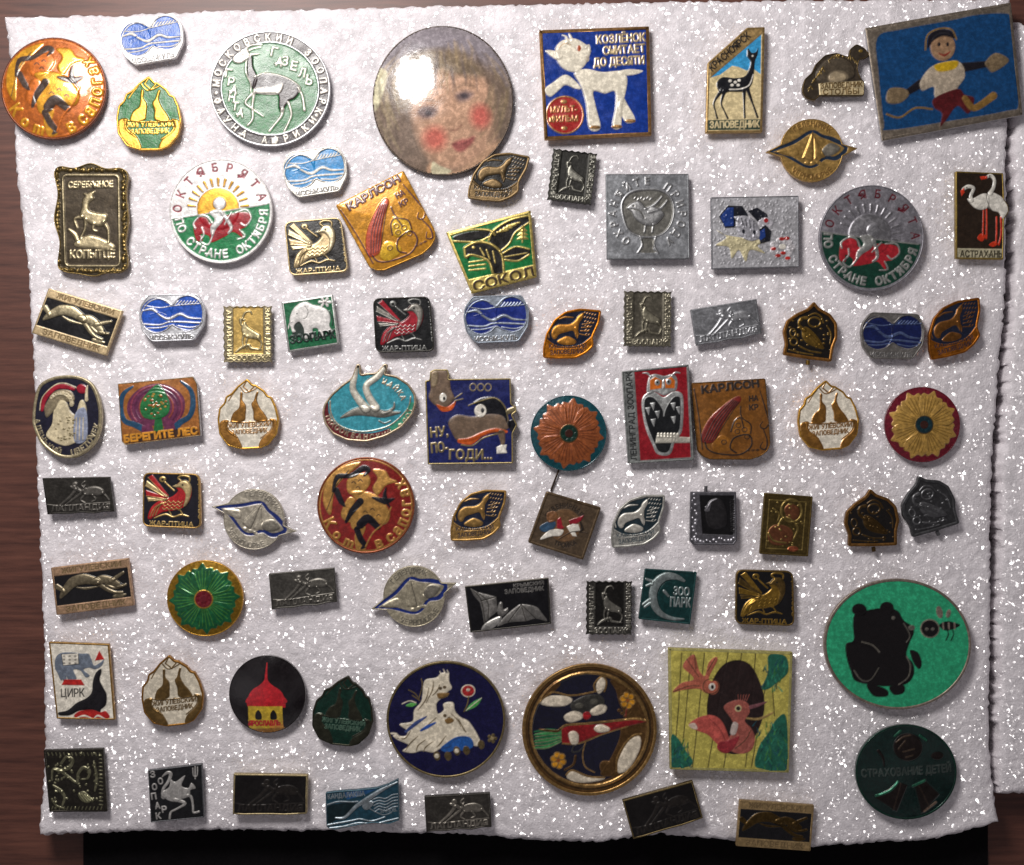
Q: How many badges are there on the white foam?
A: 79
